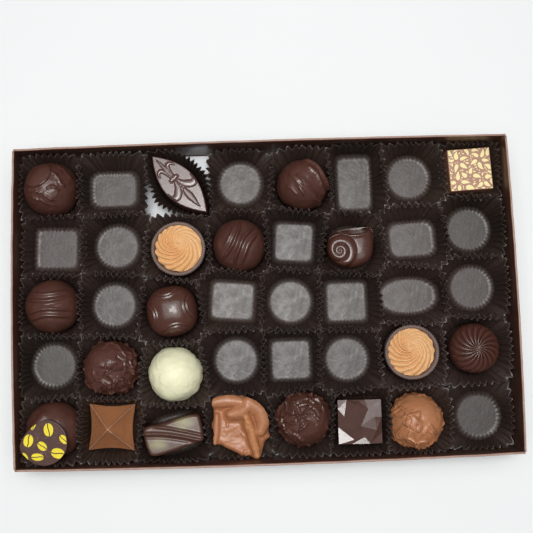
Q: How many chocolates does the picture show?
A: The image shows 20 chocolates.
